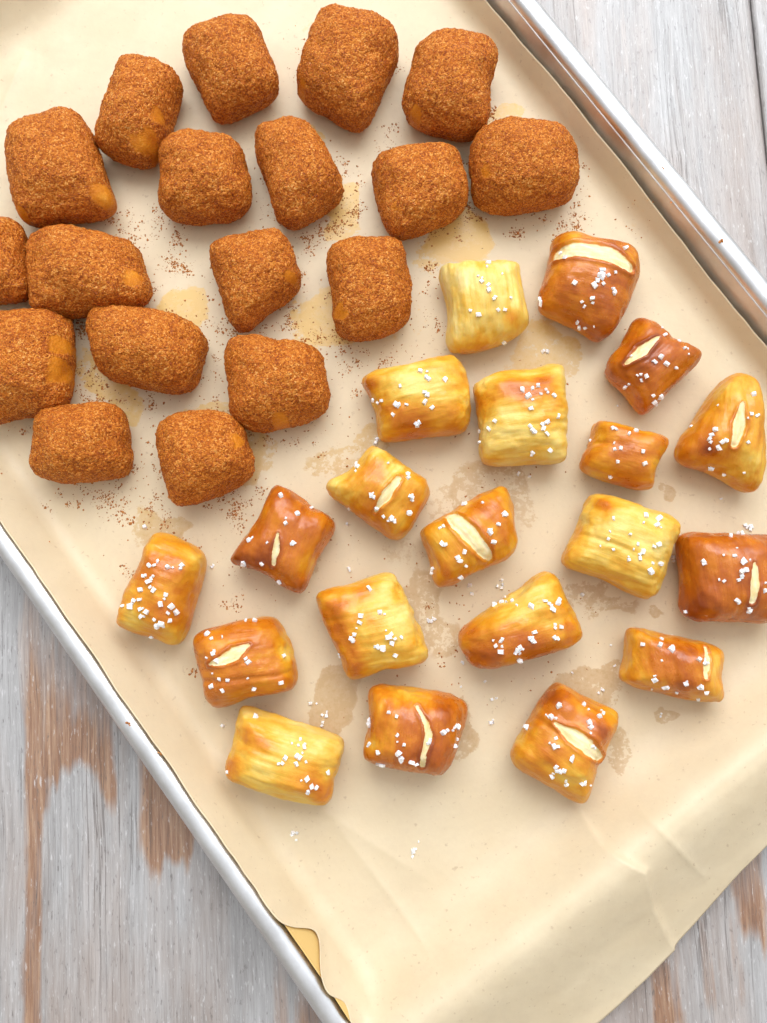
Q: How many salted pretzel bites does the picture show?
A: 20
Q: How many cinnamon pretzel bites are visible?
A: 18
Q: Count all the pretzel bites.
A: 38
